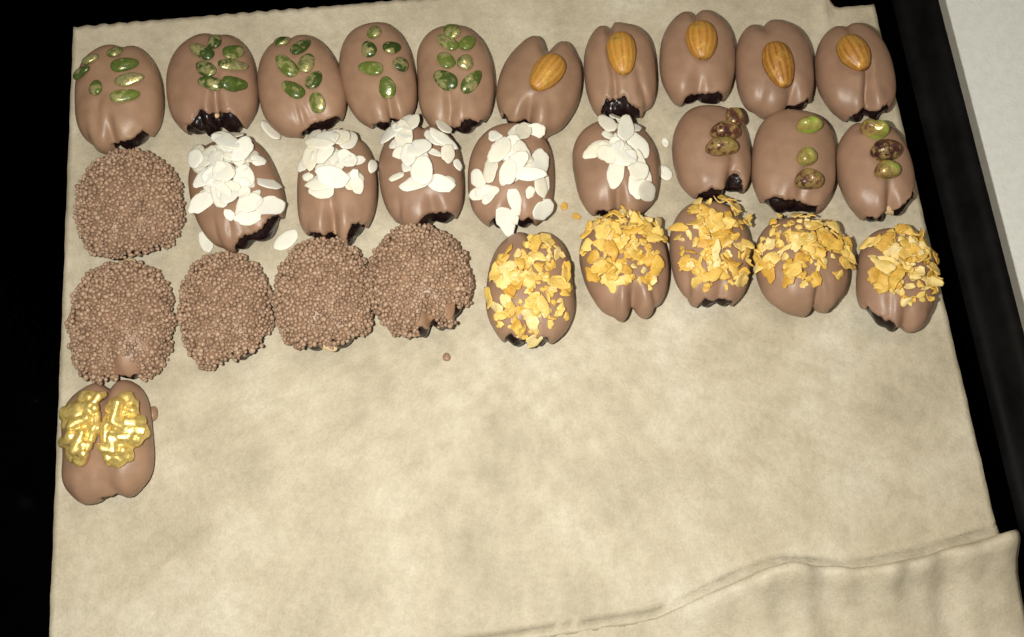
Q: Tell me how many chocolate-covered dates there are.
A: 29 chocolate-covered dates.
